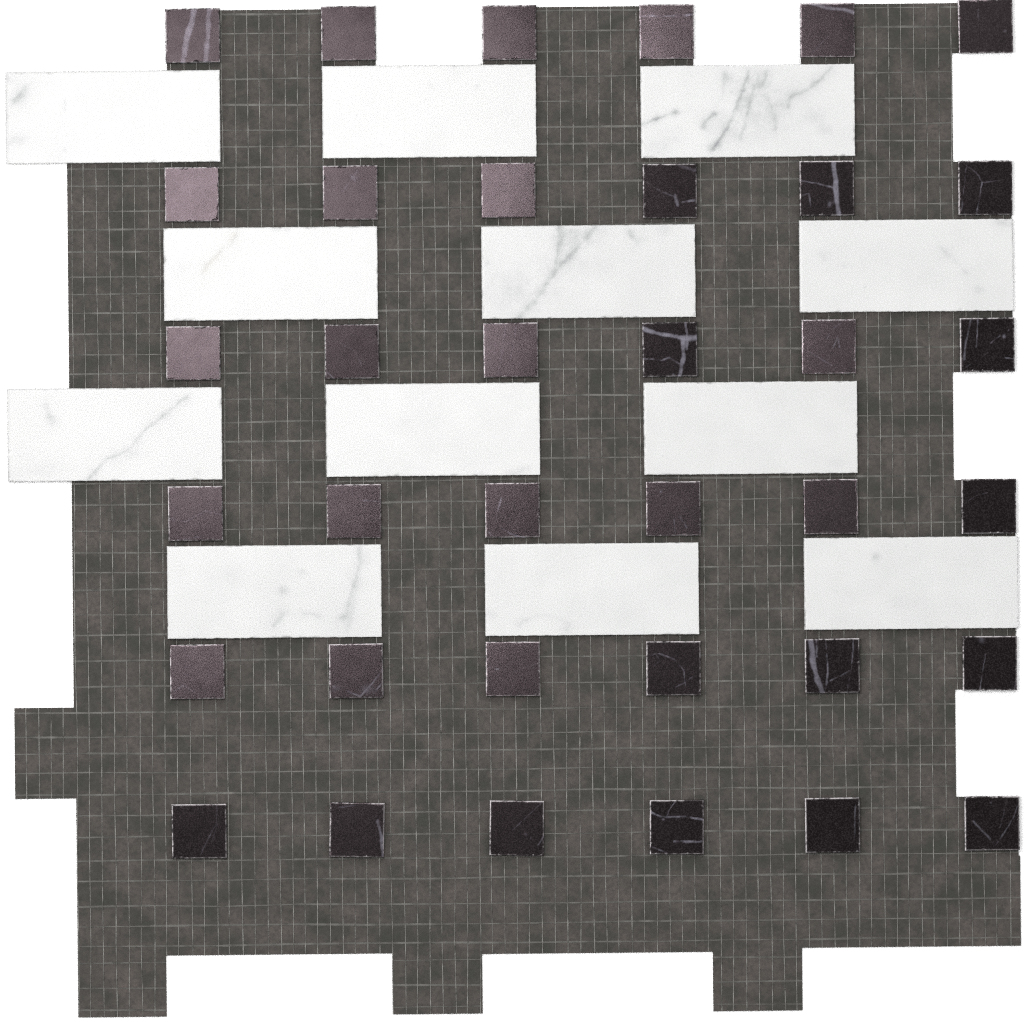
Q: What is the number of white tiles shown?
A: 12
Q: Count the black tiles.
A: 36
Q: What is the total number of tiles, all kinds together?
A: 48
